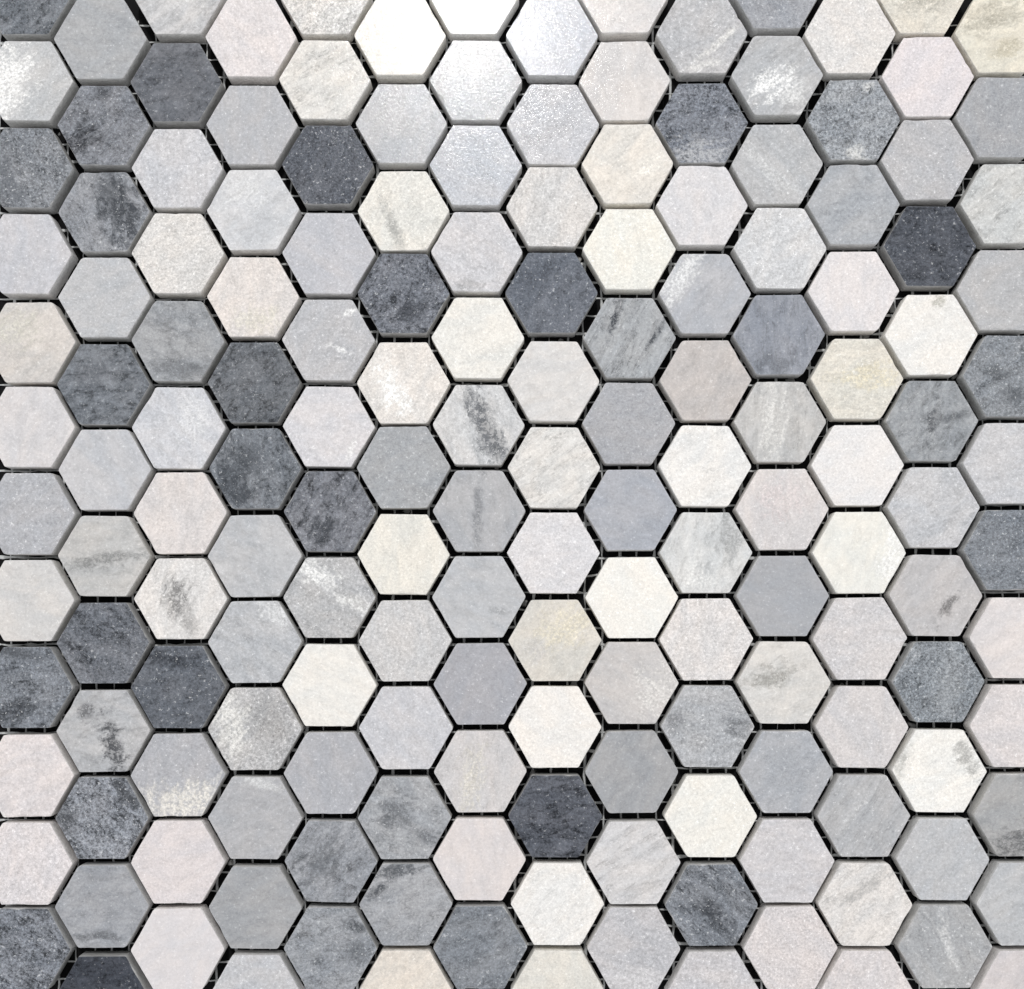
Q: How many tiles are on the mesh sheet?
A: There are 168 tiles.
